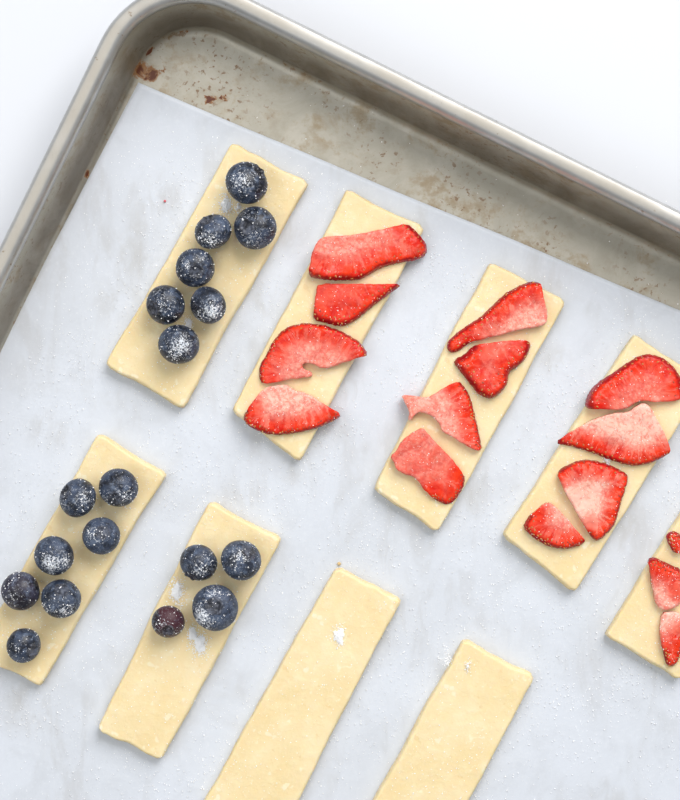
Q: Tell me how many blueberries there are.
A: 18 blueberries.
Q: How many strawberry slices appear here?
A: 15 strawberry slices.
